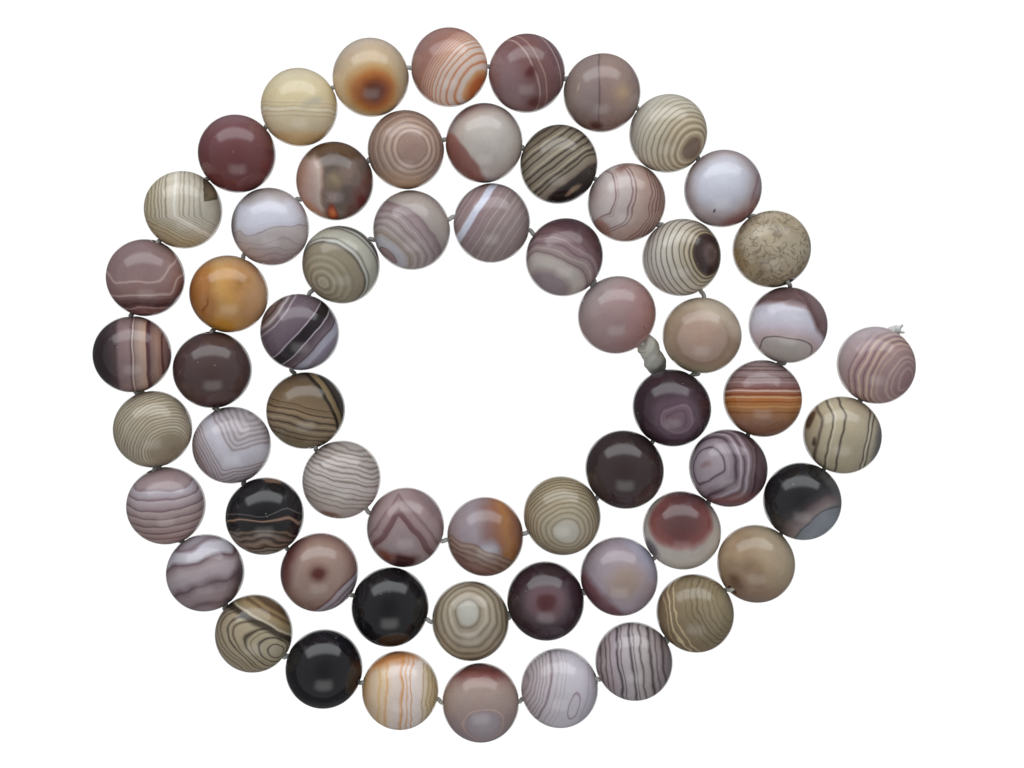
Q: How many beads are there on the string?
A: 60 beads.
